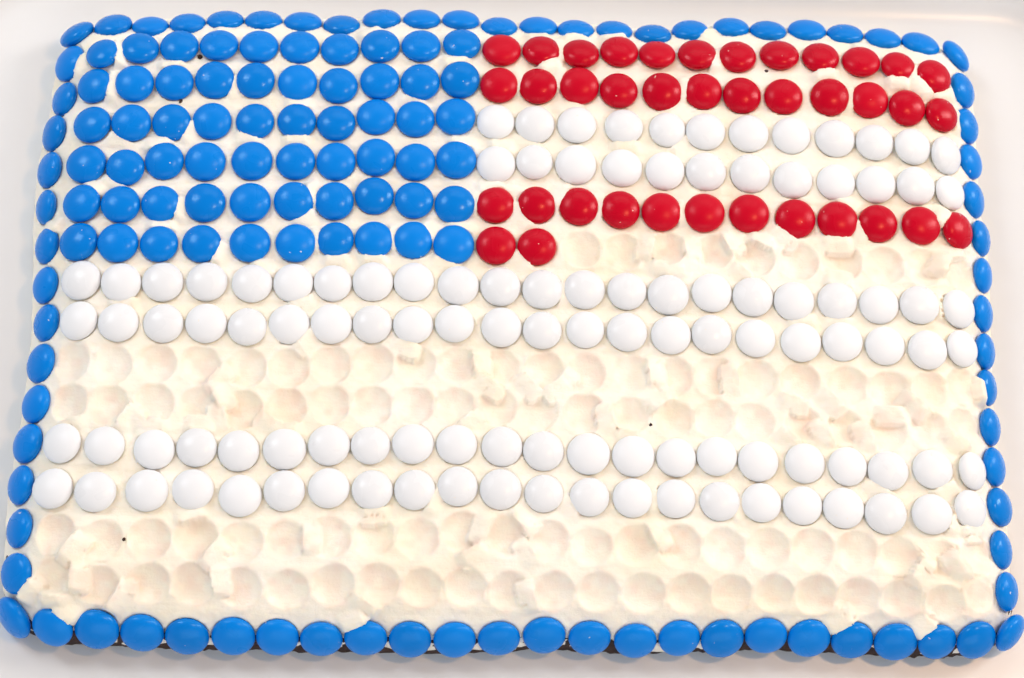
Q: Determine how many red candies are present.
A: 38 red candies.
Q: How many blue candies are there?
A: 136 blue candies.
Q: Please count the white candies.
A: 112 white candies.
